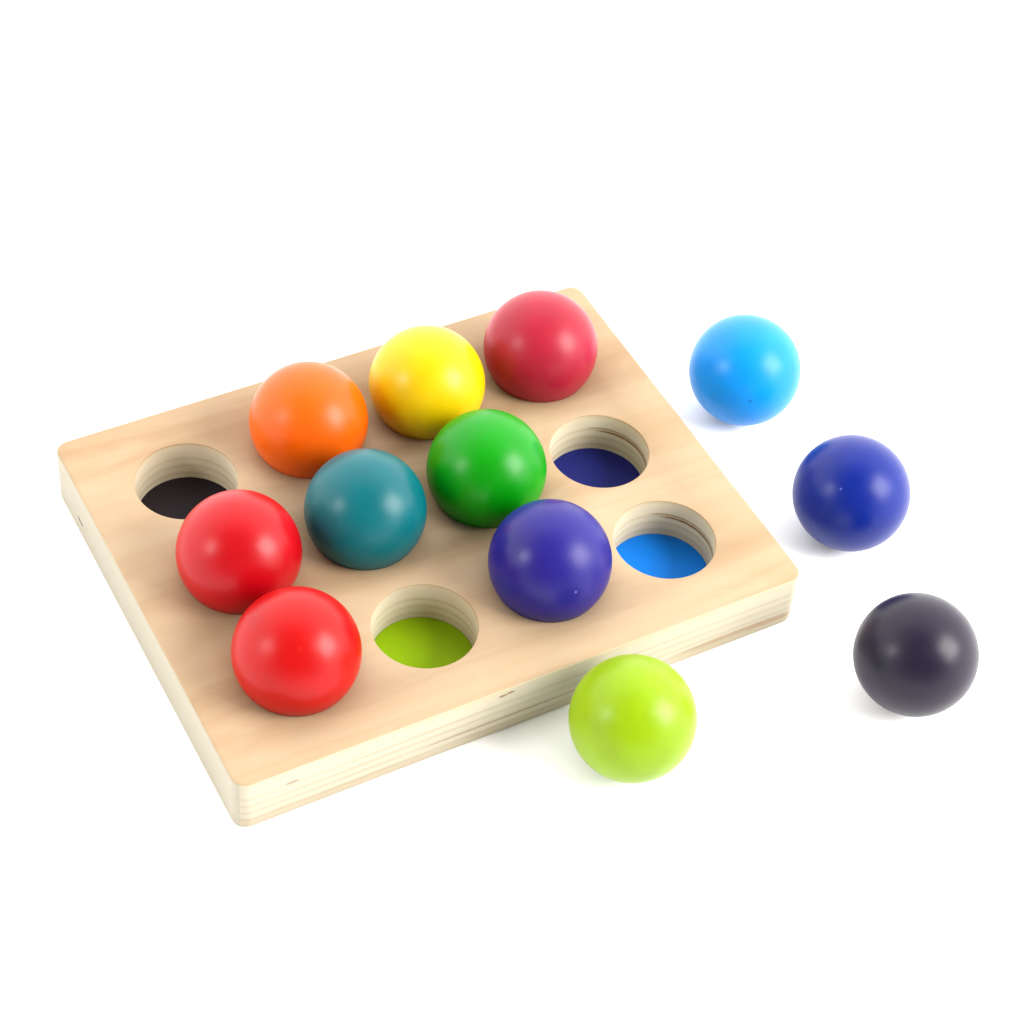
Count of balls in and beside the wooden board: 12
